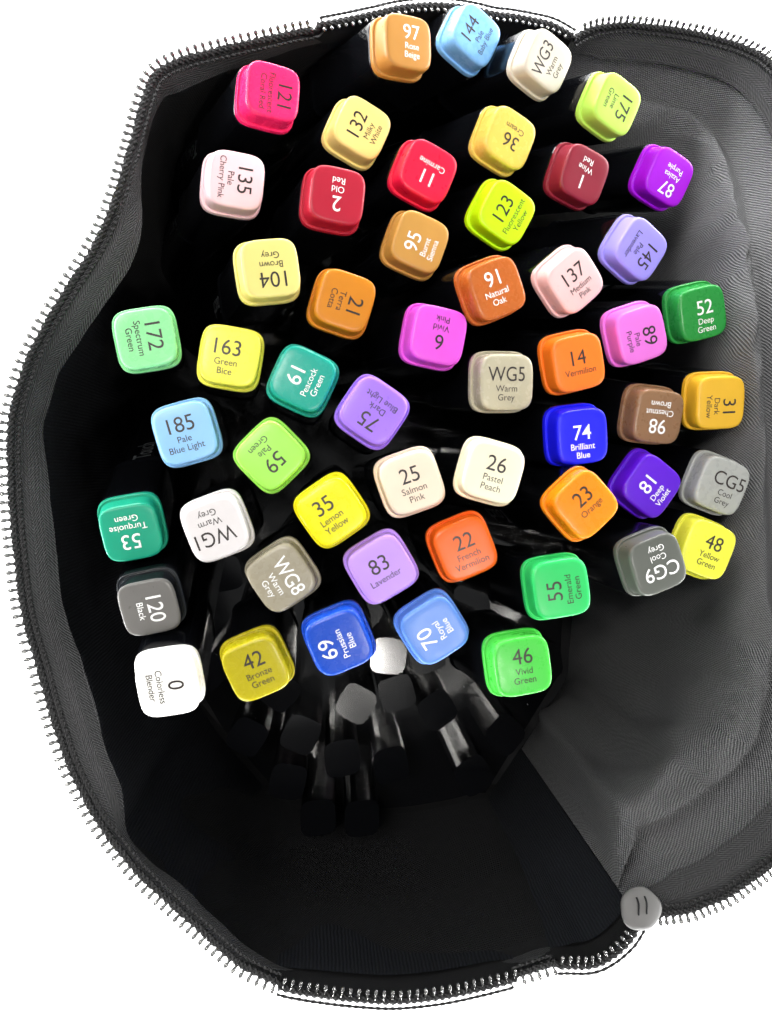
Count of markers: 53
